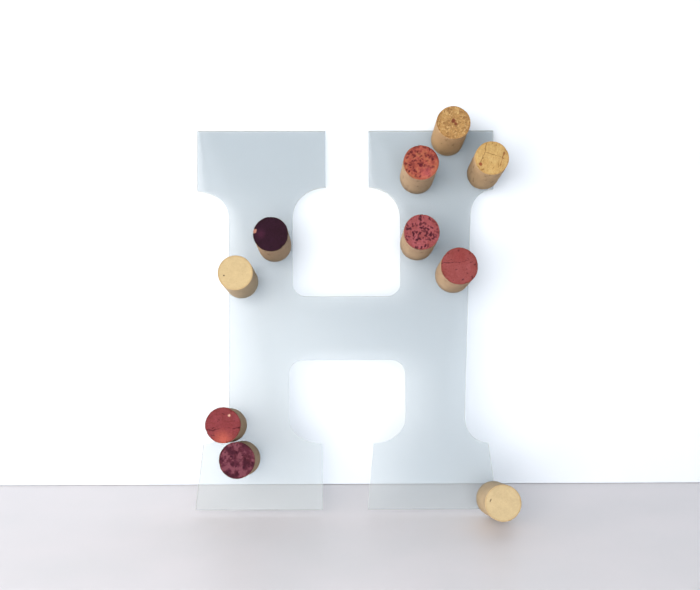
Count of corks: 10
